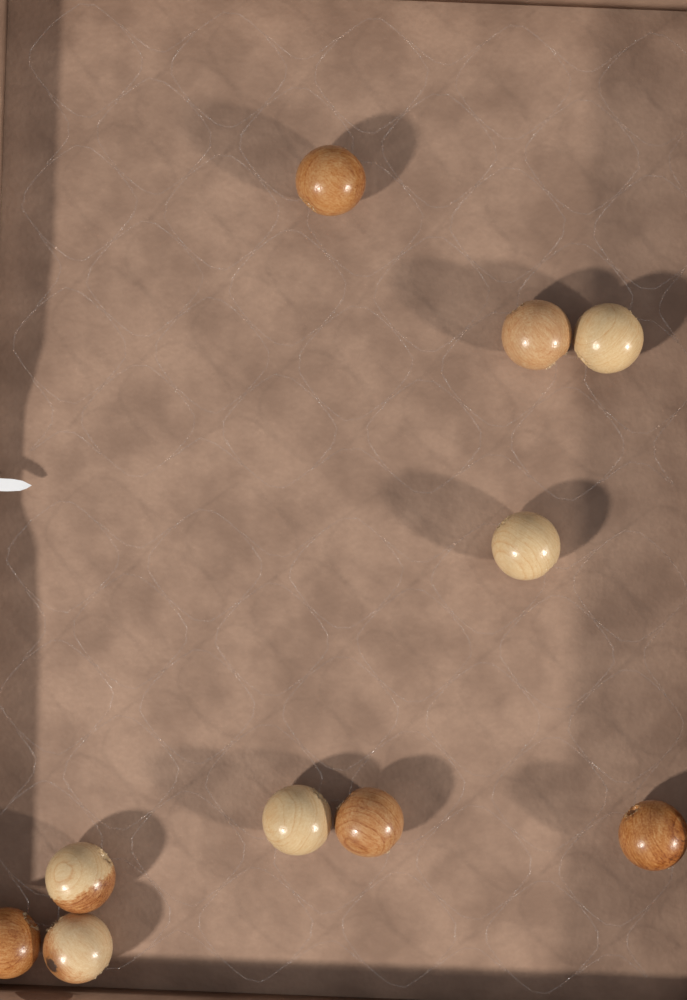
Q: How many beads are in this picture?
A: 10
